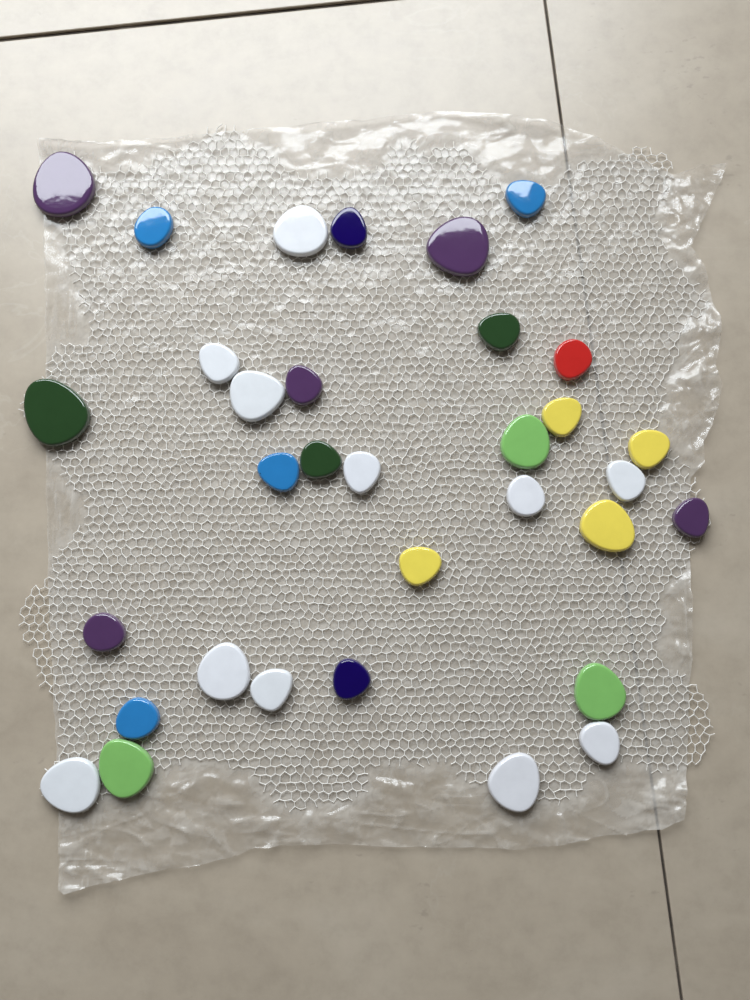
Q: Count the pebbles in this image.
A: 33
